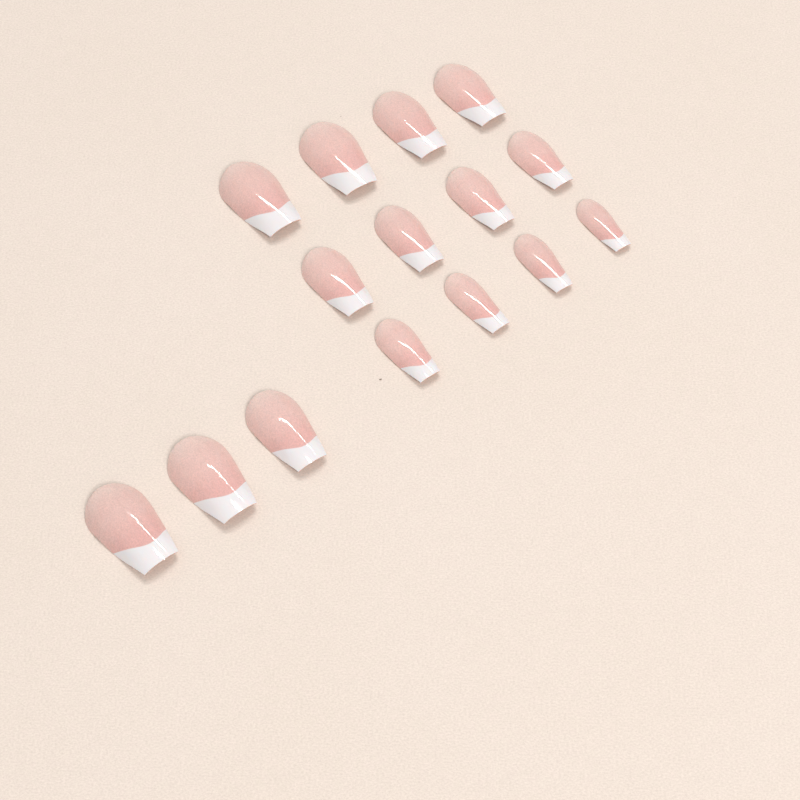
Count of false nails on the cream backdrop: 15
